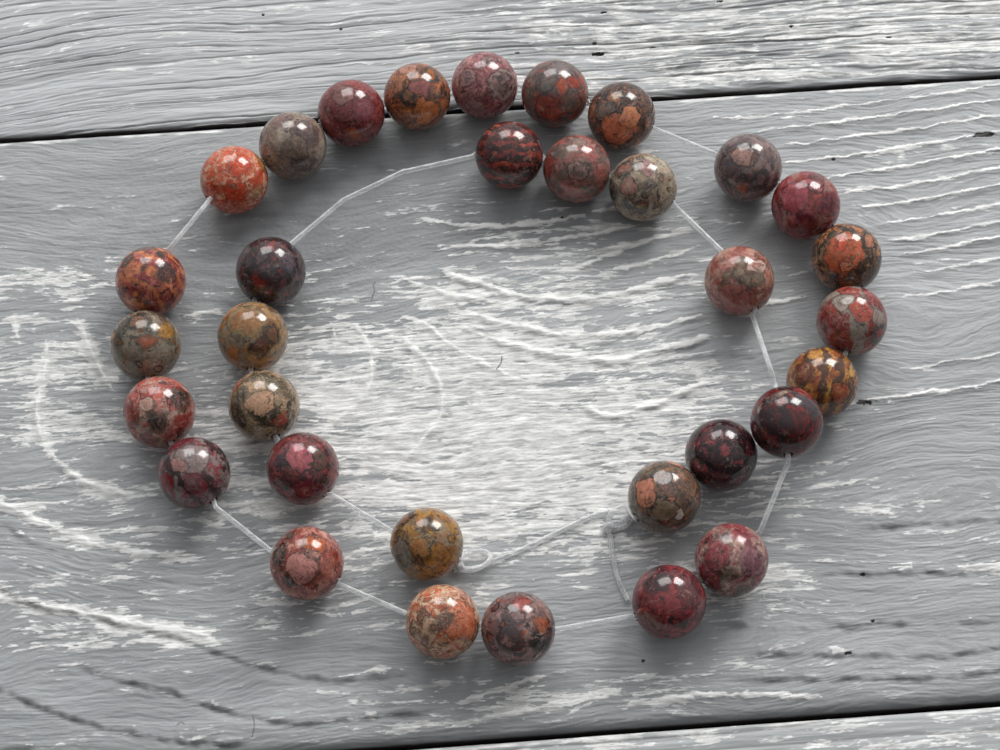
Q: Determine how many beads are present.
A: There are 33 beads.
